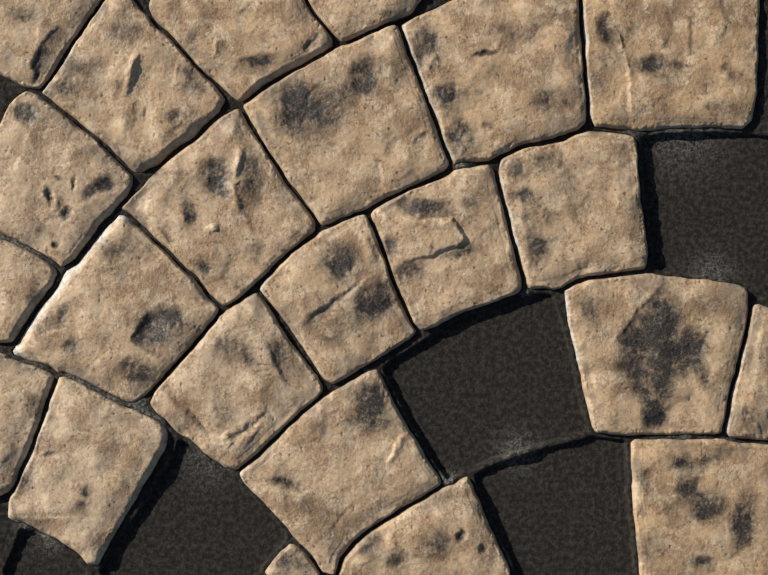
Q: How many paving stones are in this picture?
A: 23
